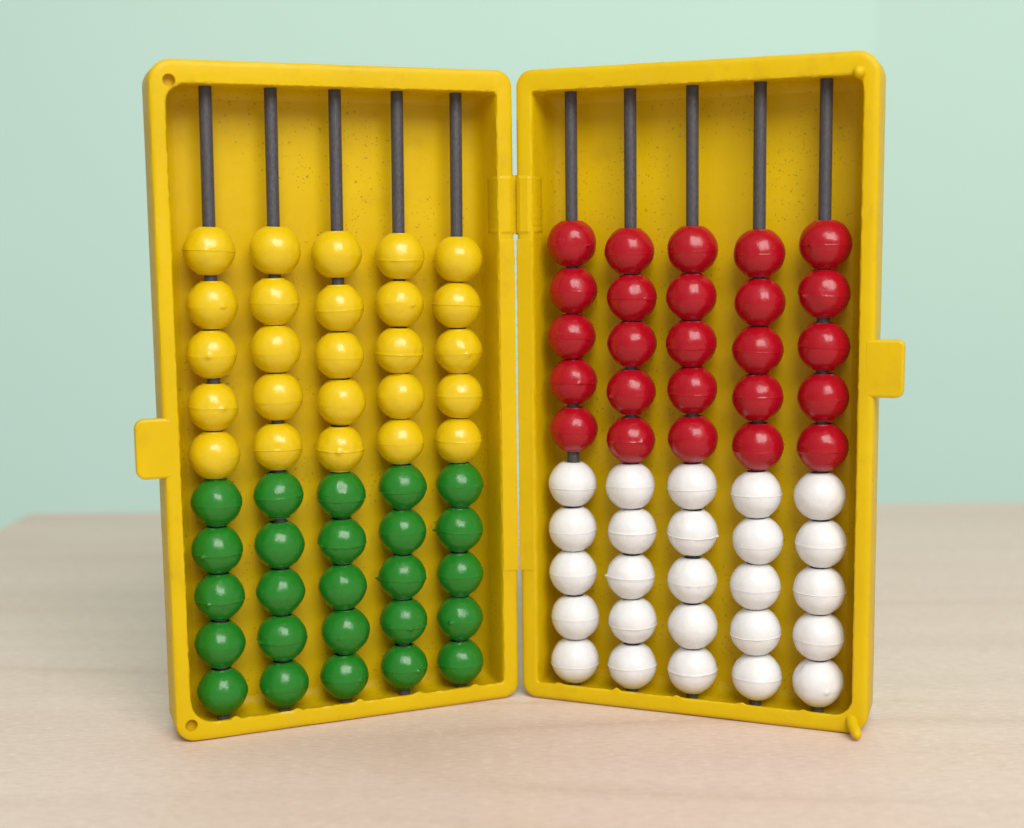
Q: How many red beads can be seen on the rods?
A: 25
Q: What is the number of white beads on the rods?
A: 25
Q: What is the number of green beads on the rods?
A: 25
